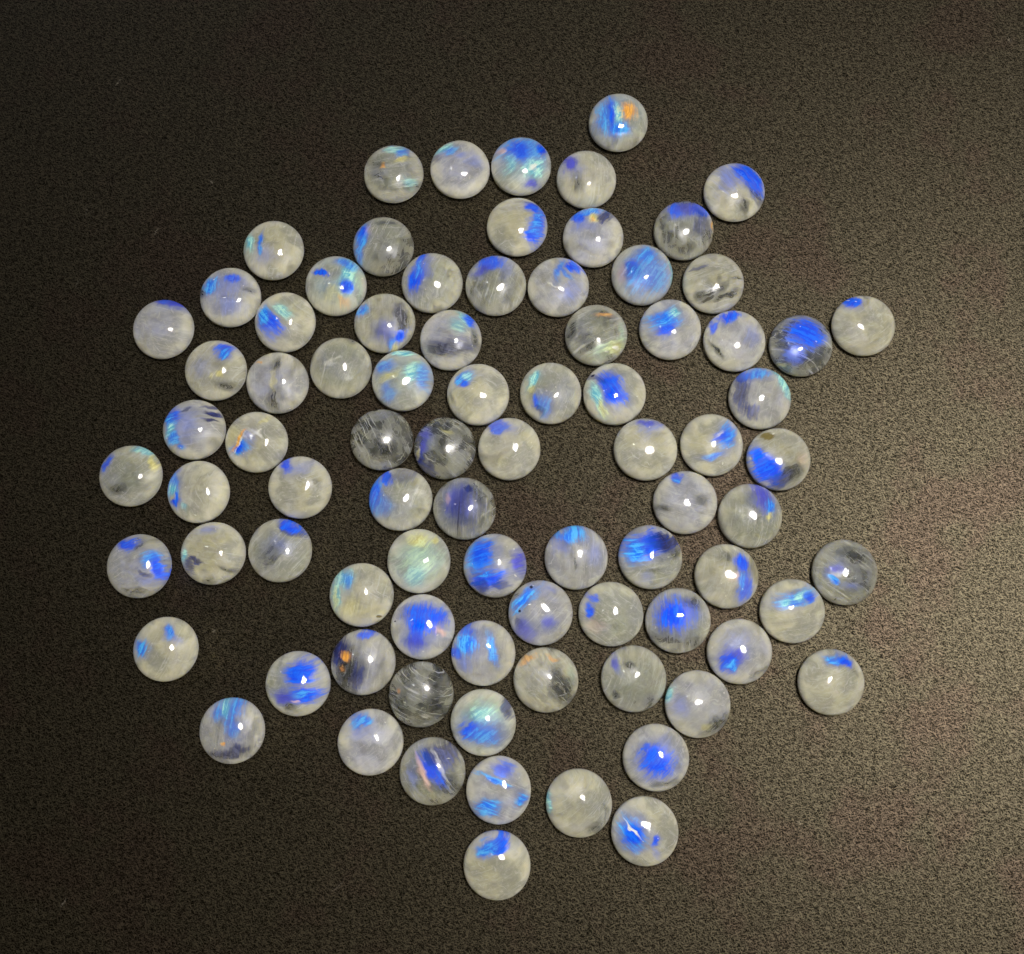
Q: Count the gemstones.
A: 84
